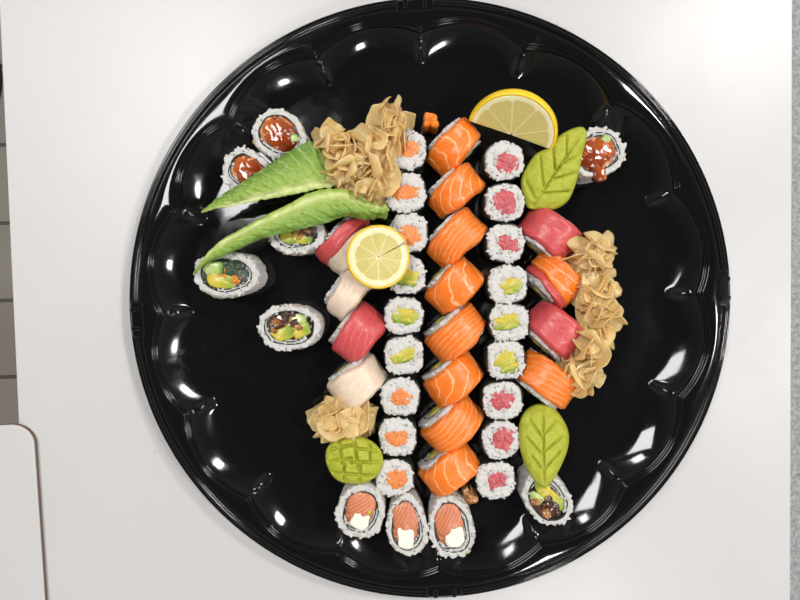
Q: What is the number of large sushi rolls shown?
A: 10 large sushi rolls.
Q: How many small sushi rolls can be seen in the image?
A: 18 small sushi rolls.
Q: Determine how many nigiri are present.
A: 16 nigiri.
